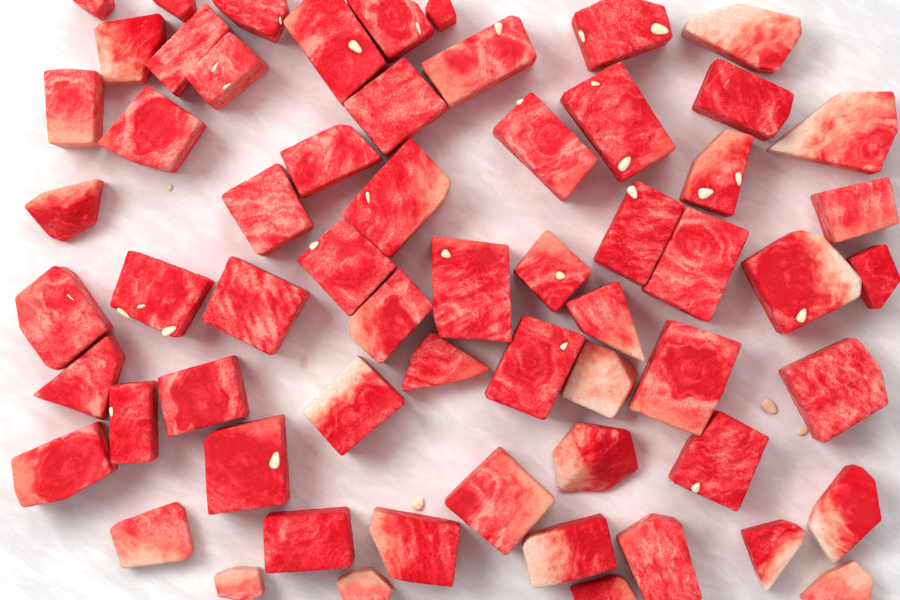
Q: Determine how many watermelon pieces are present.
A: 62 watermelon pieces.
